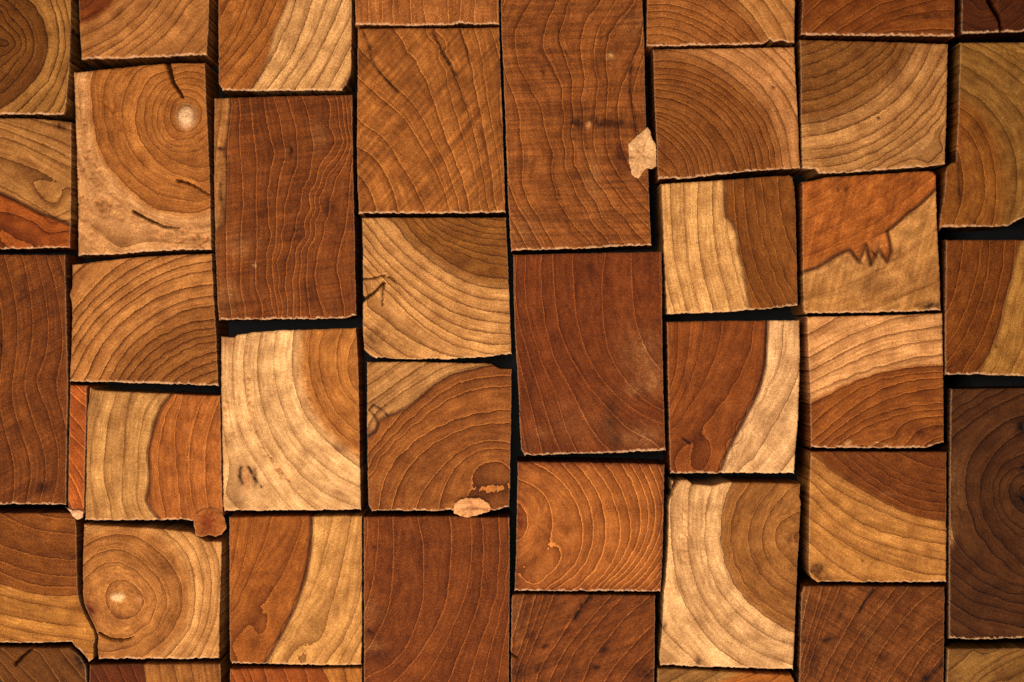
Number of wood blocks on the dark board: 43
